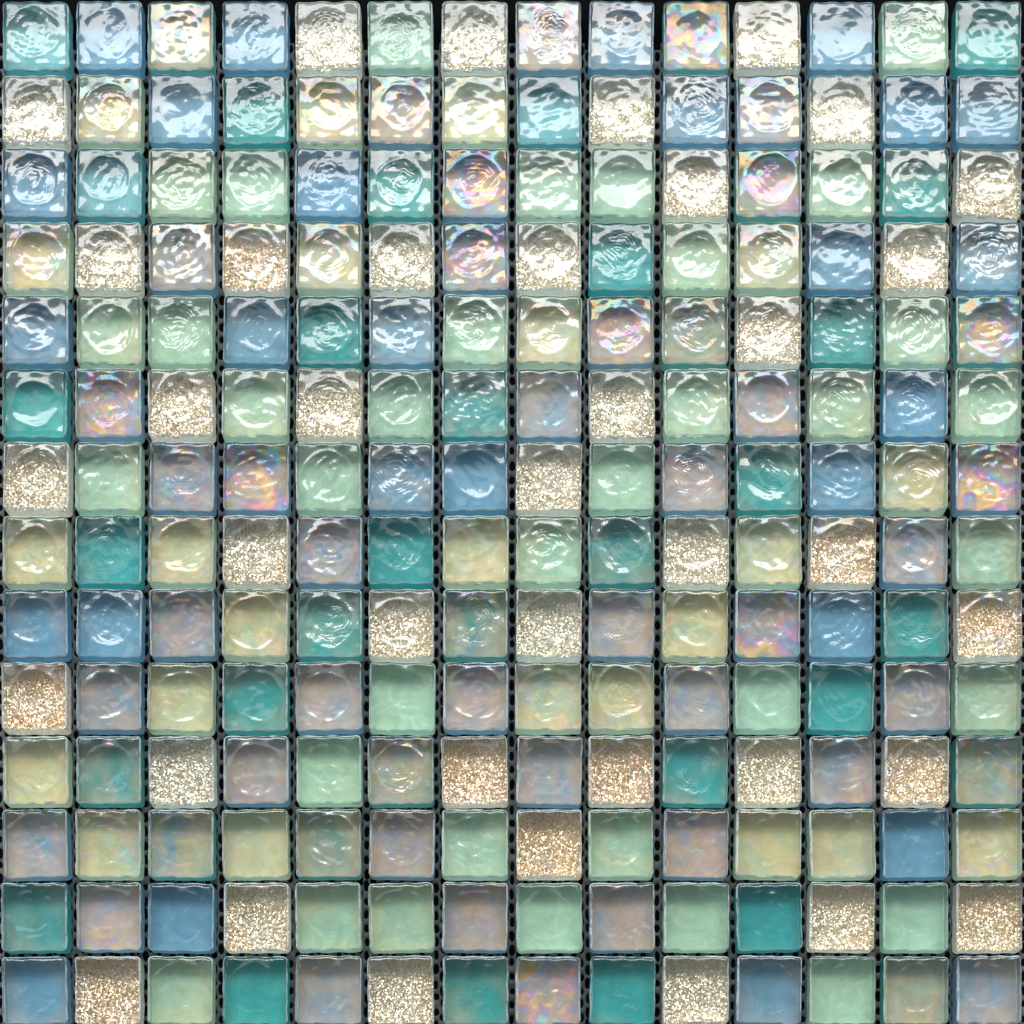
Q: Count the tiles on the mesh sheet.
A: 196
